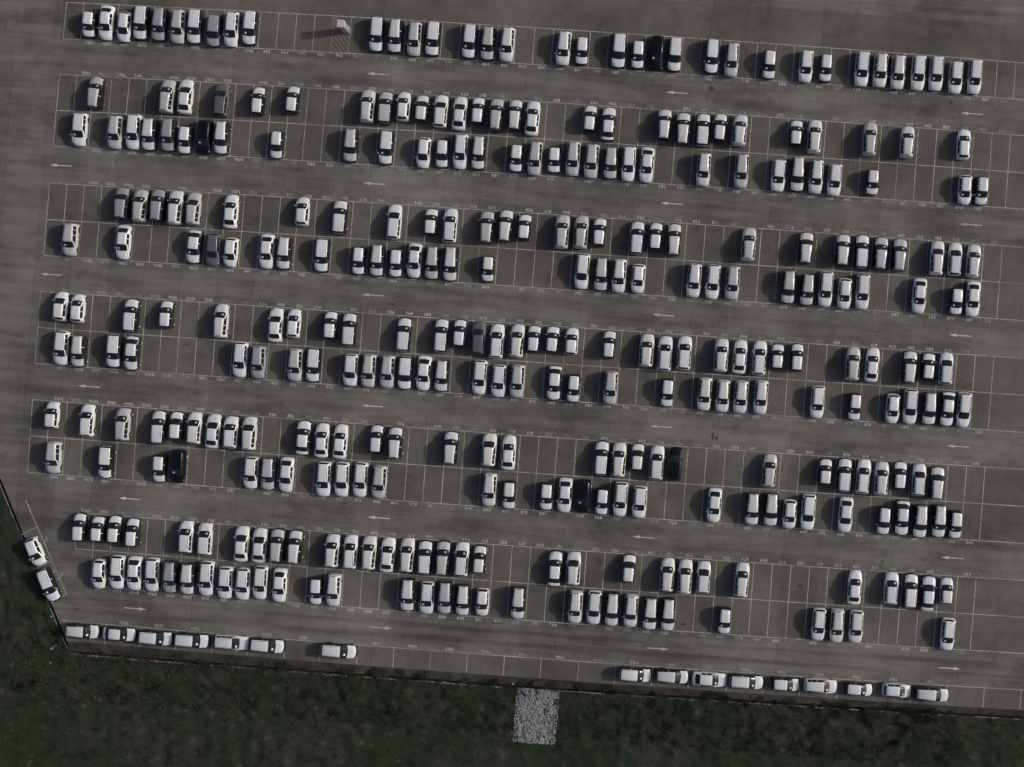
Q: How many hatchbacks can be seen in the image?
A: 81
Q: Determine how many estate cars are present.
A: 110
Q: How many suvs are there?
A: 126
